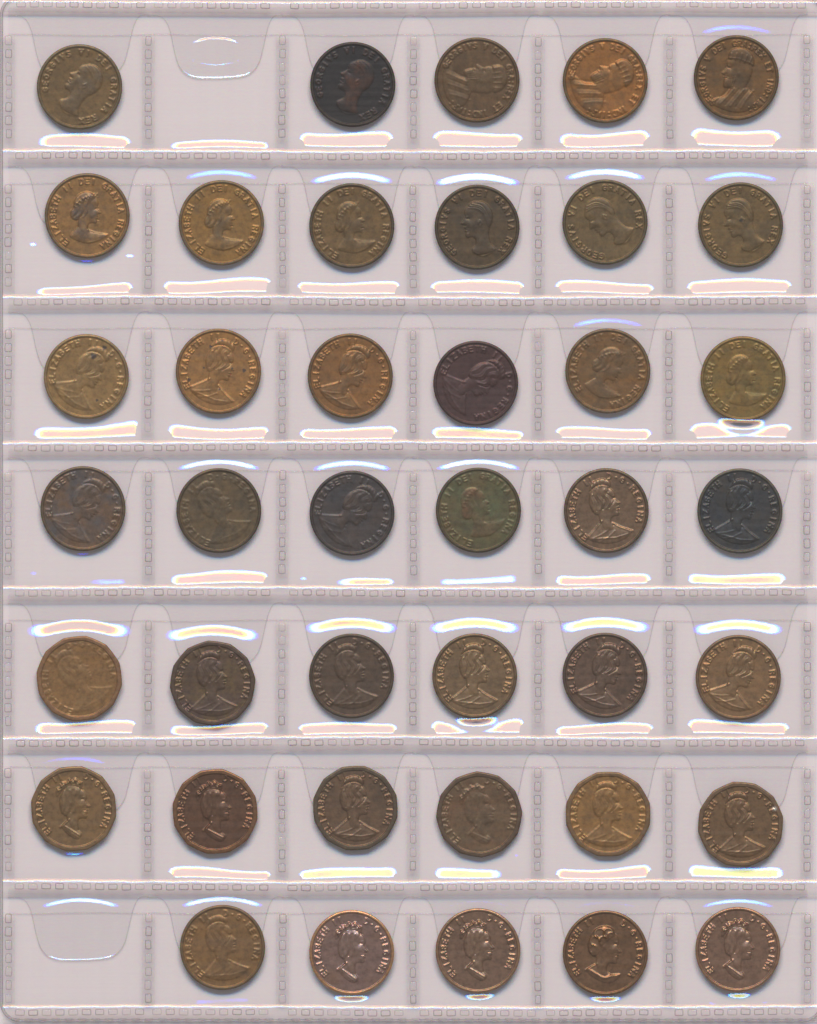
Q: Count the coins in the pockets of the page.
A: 40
